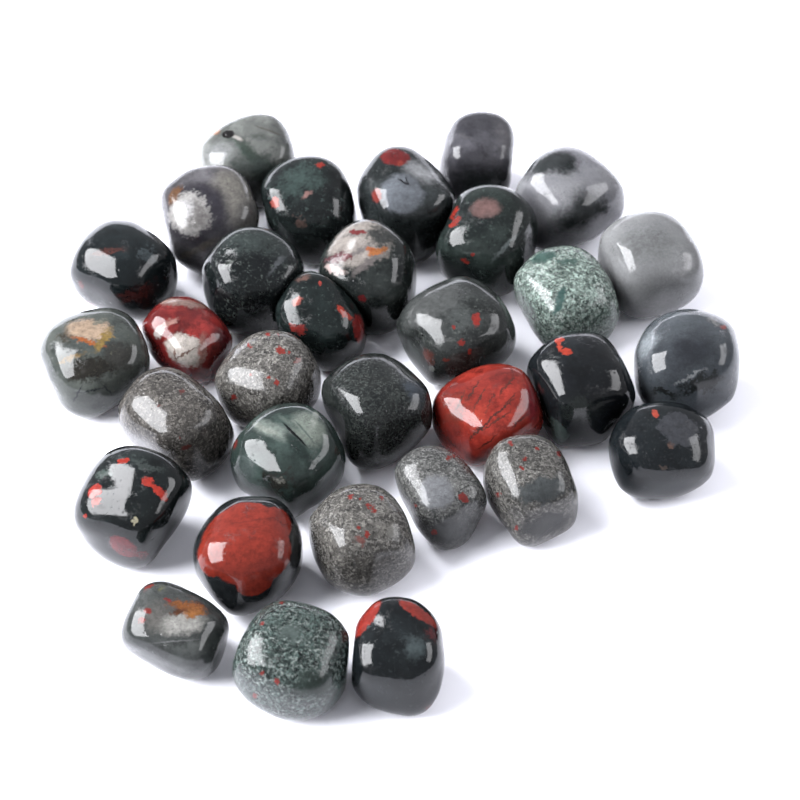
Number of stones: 32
